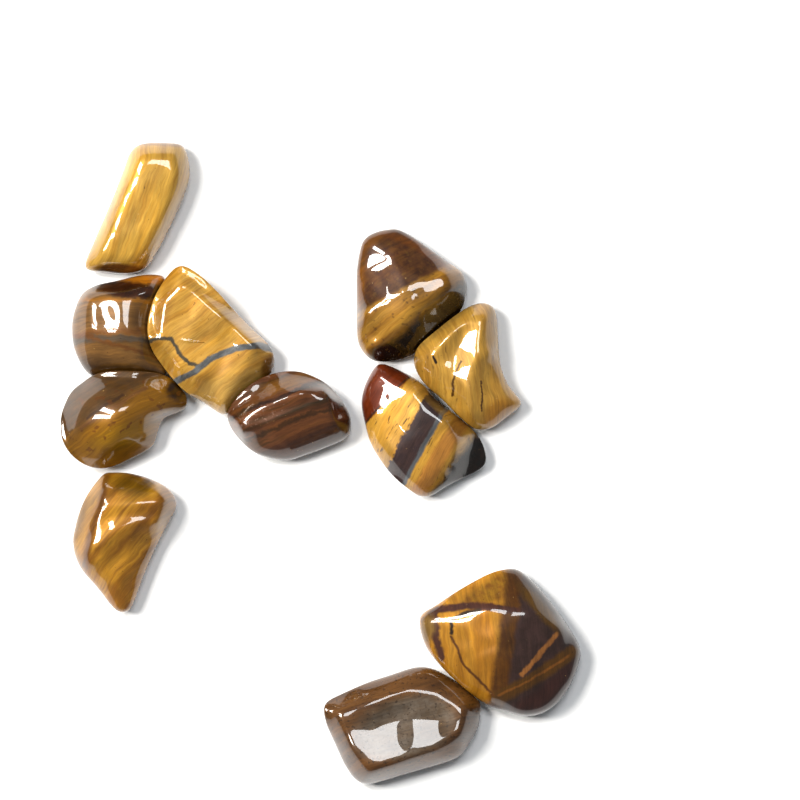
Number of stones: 11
